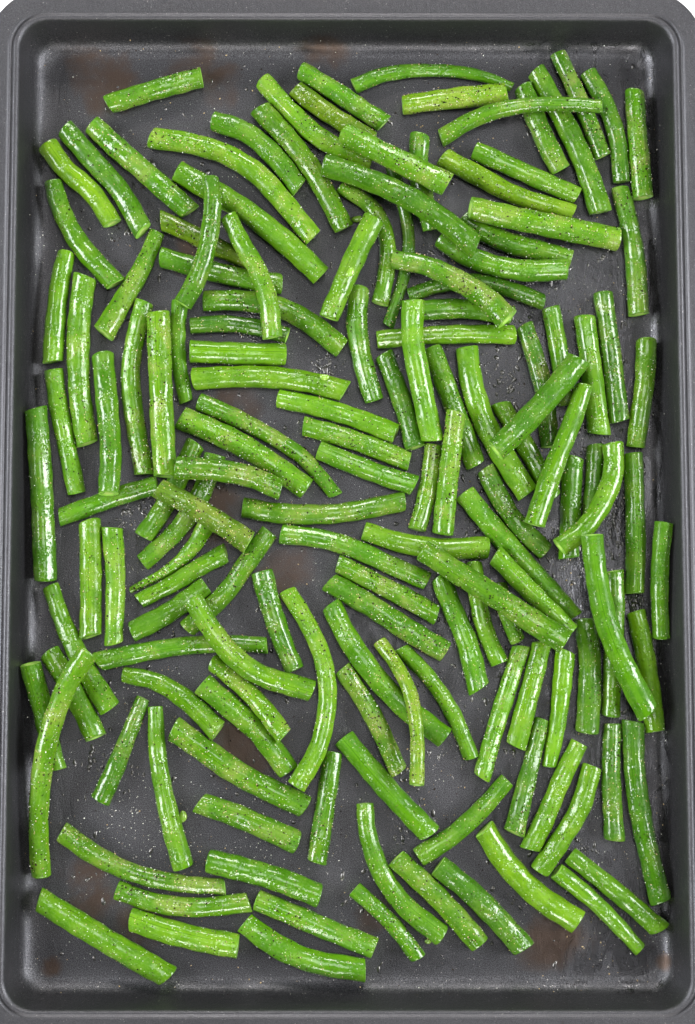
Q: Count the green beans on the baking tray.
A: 149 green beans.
